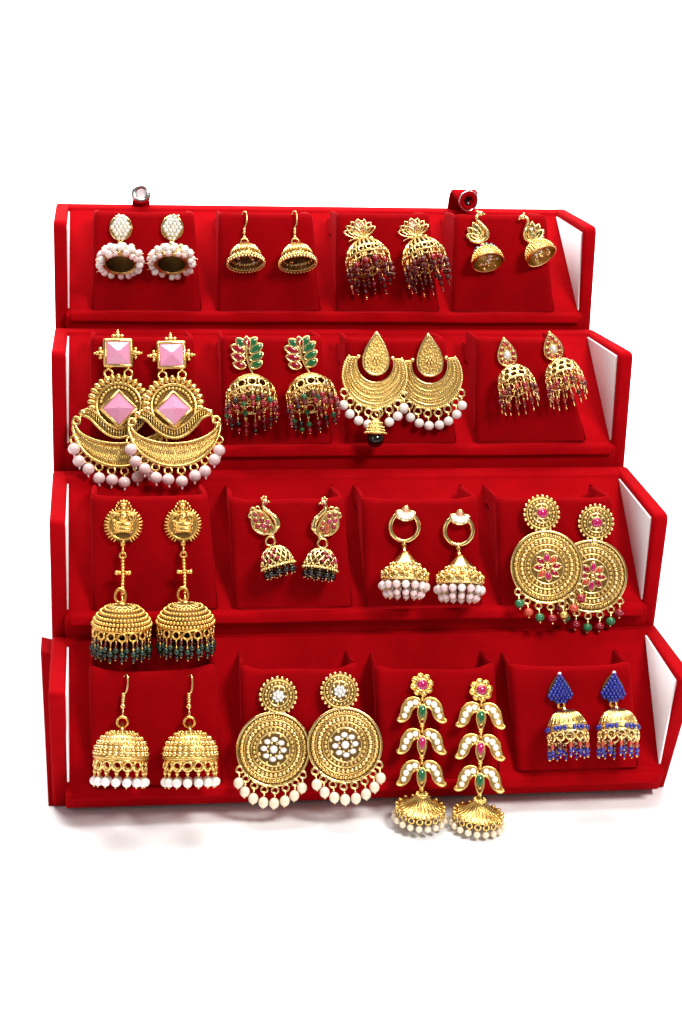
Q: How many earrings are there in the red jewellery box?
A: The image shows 32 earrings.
